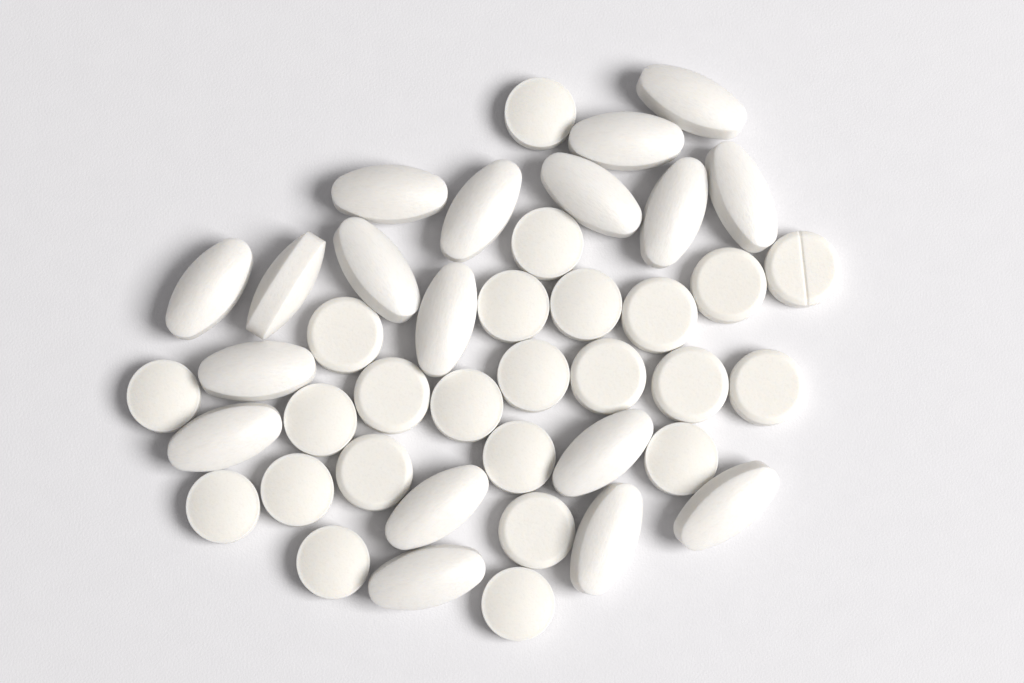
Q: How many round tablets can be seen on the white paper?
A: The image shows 24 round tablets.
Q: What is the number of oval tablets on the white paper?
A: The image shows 18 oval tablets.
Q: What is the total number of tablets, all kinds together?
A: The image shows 42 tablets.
